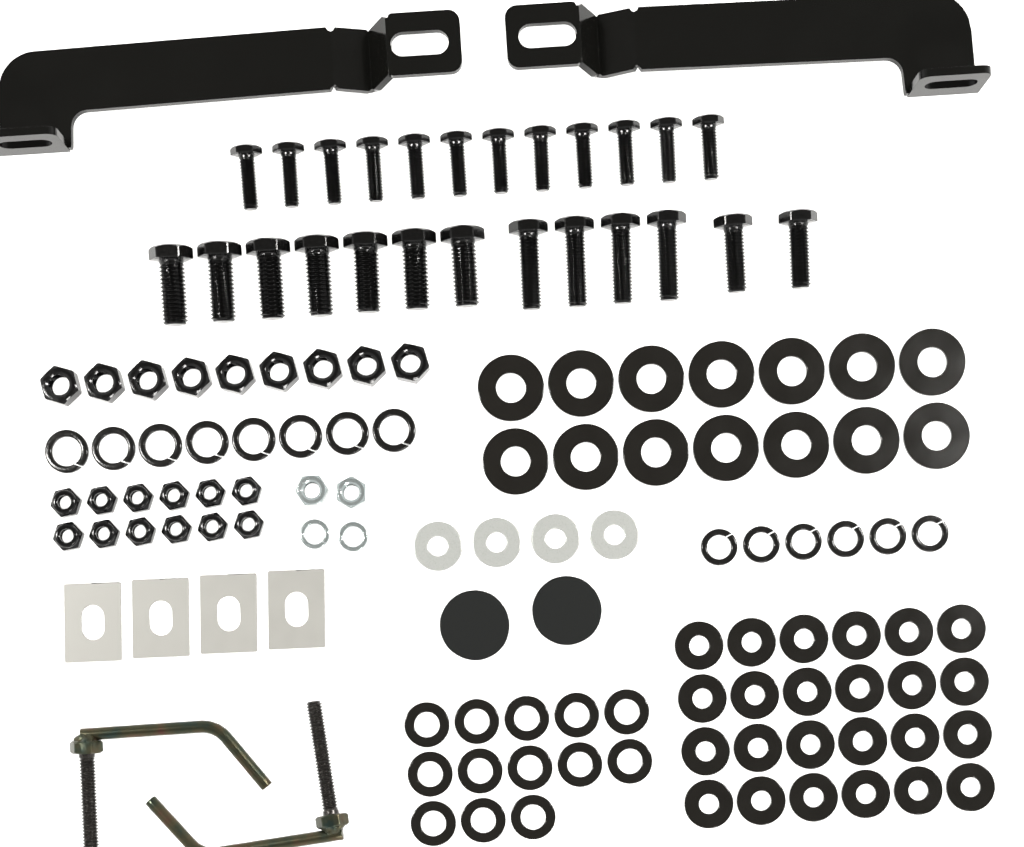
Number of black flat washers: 51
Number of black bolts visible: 25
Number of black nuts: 21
